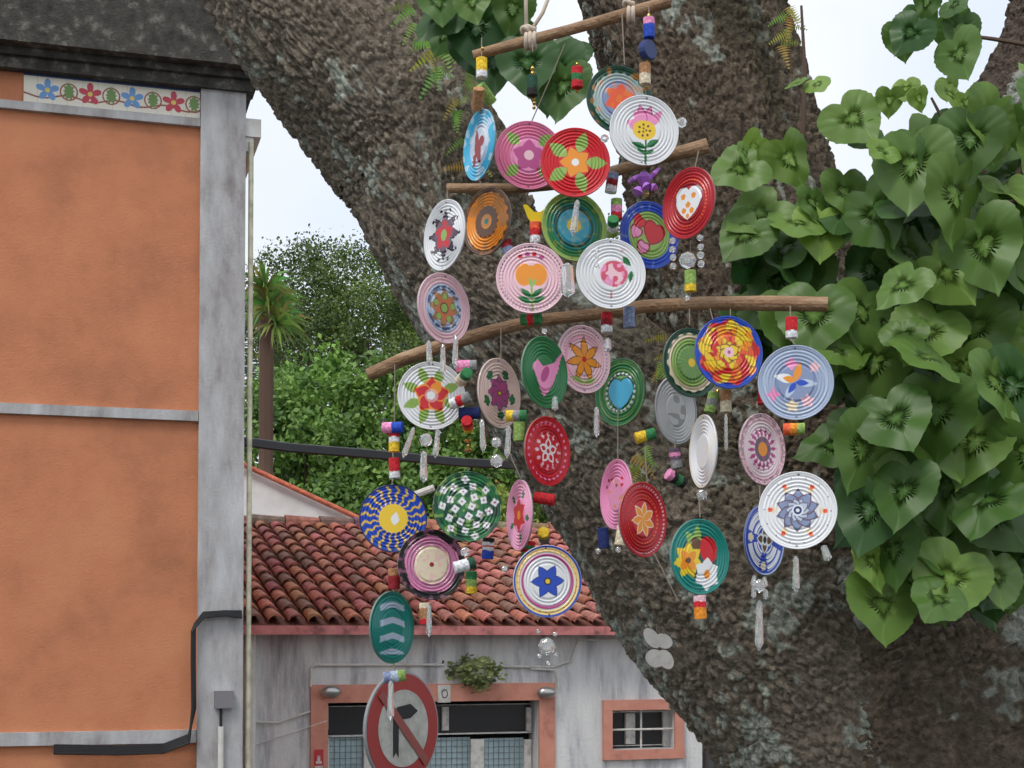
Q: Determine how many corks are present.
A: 46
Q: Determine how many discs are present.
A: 36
